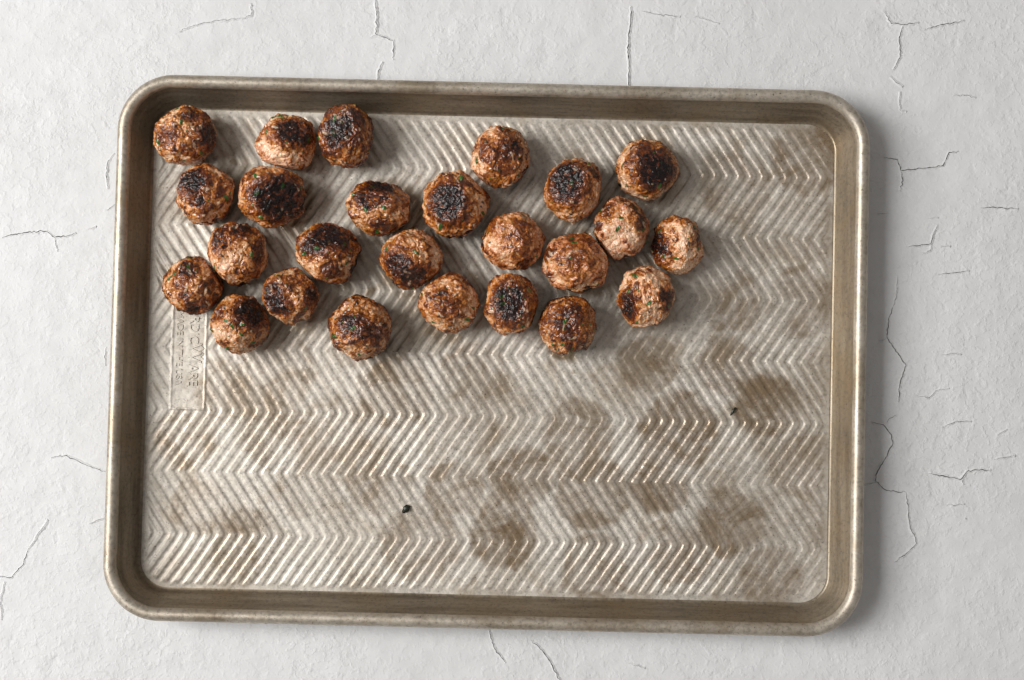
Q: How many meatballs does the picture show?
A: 25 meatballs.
